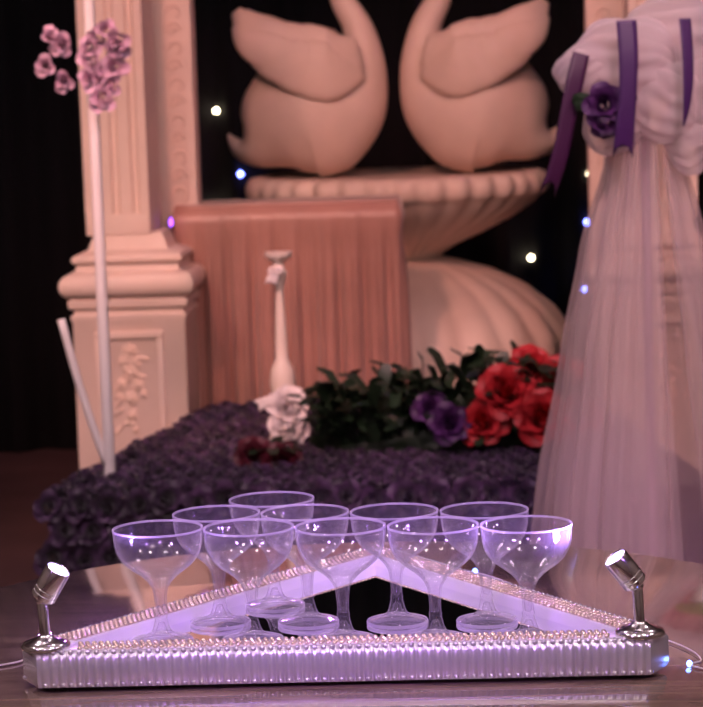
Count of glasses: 10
